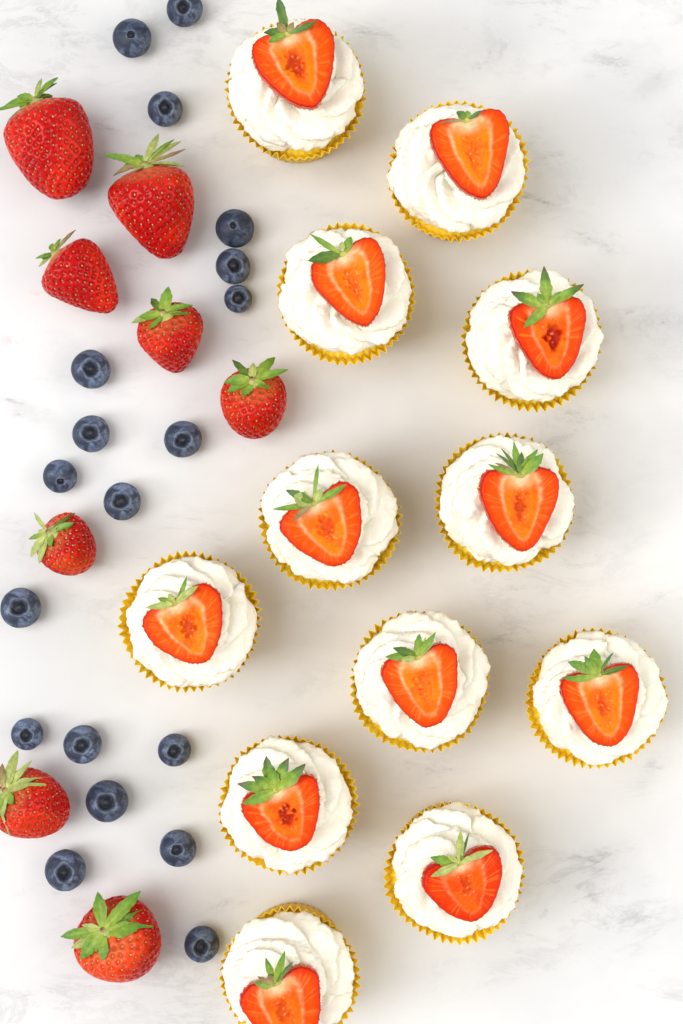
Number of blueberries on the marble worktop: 19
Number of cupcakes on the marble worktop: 12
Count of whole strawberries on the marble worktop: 8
